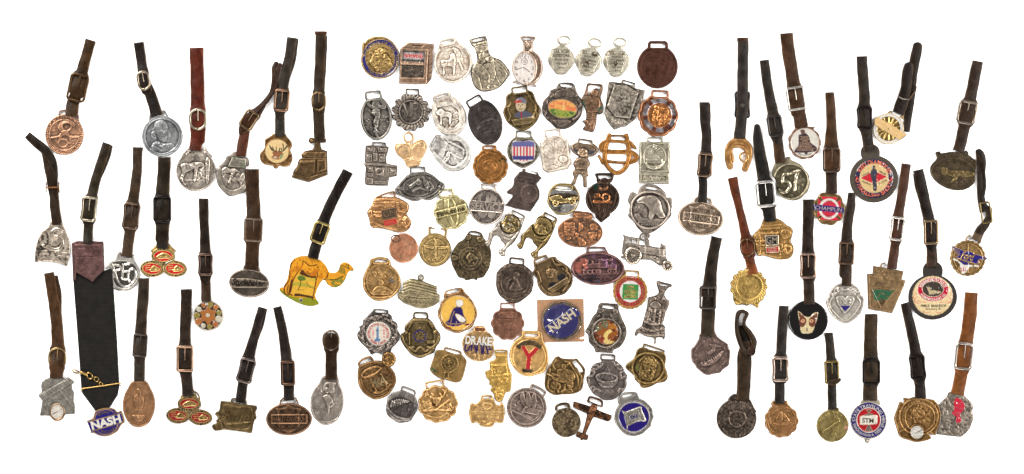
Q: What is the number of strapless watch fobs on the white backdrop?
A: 69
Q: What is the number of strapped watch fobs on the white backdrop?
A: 42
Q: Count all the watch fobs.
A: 111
